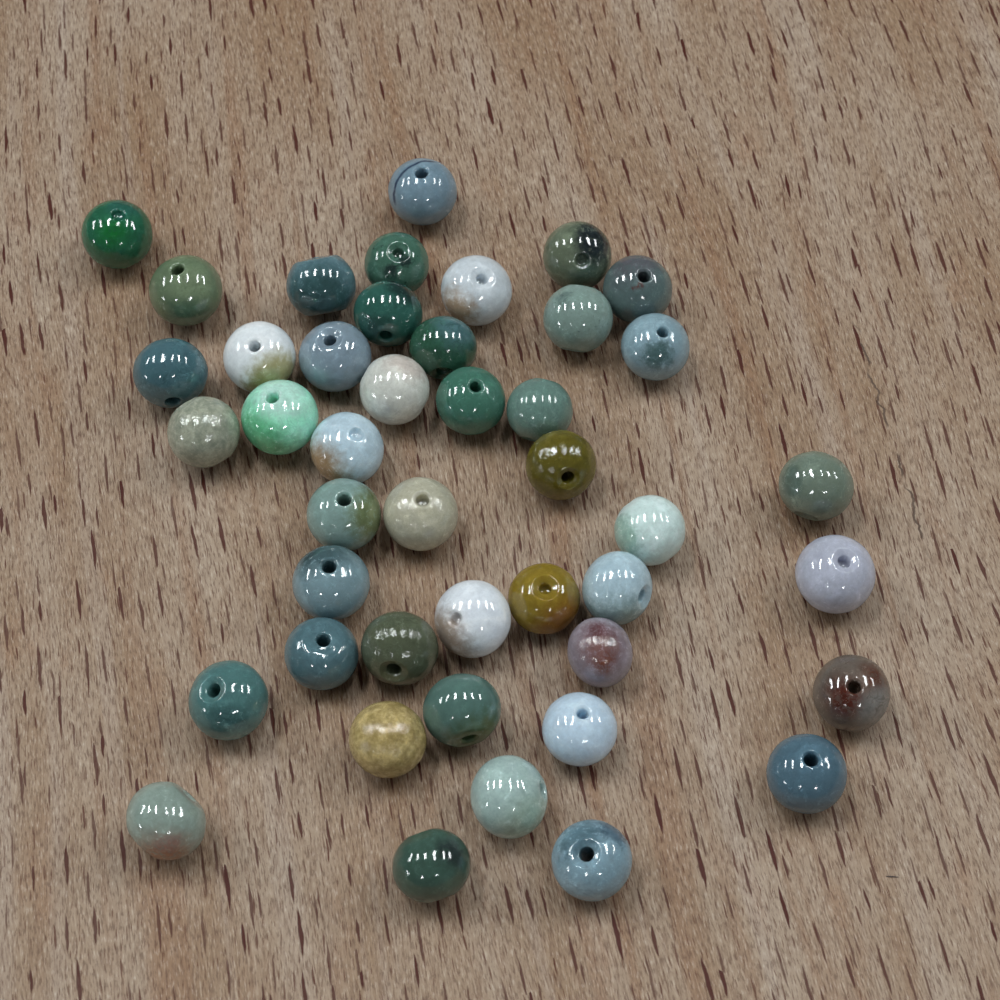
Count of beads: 44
